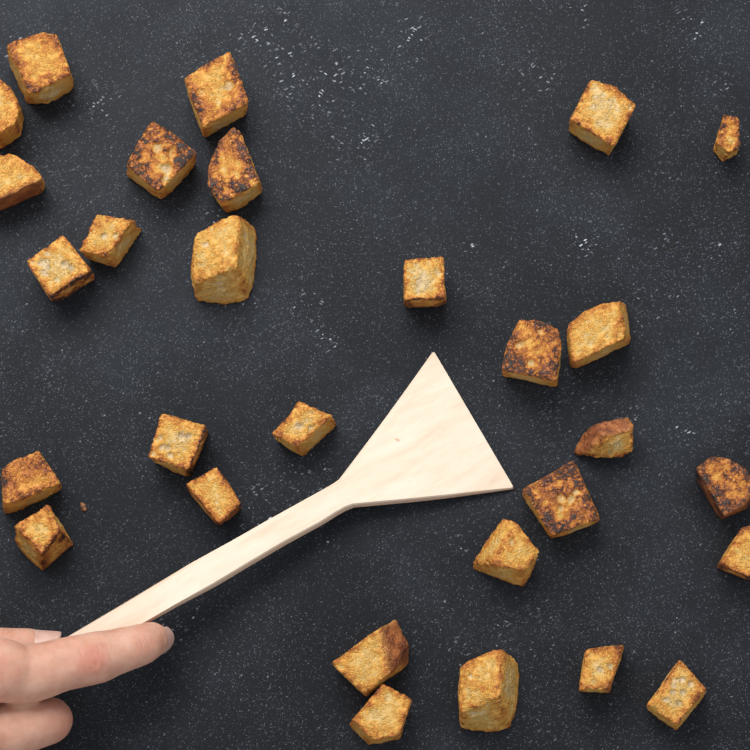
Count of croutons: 29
